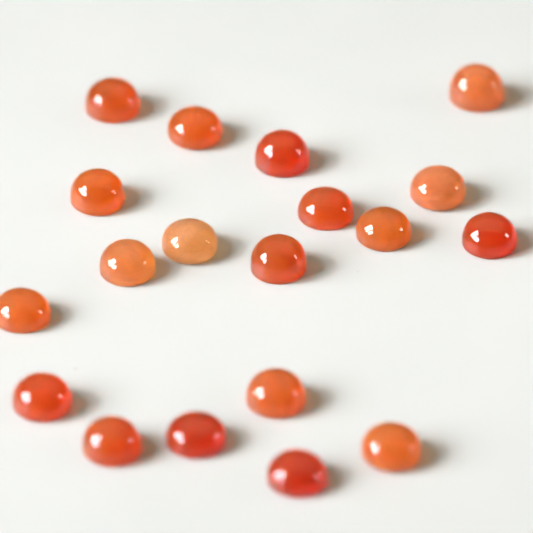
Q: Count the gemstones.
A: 19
